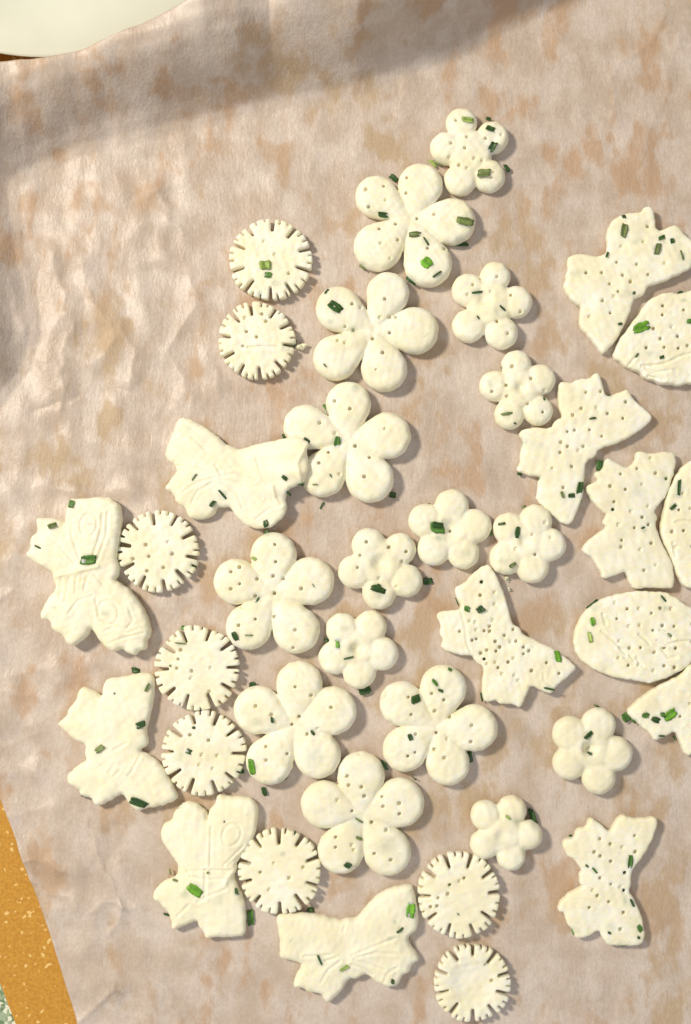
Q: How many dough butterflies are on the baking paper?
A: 11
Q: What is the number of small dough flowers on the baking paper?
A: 9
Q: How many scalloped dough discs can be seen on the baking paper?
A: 8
